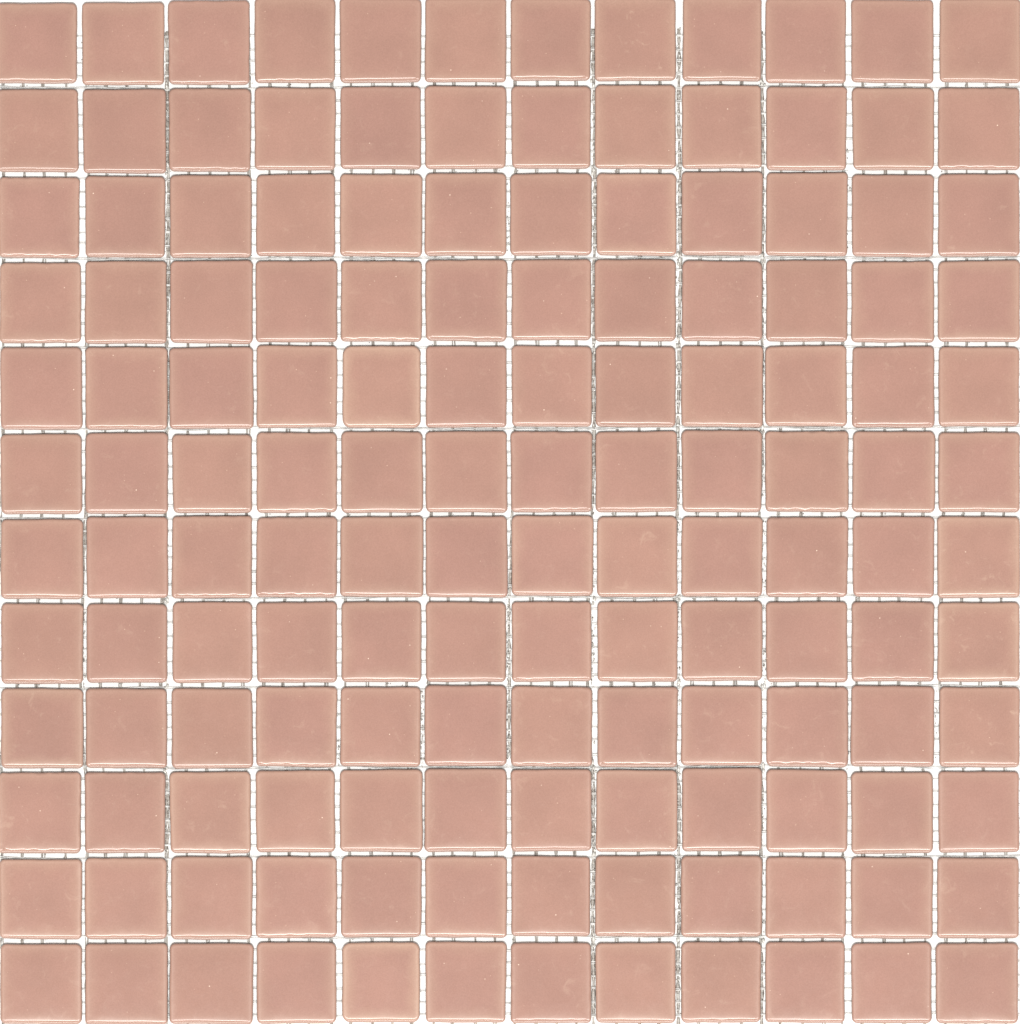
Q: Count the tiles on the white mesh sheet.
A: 144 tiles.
